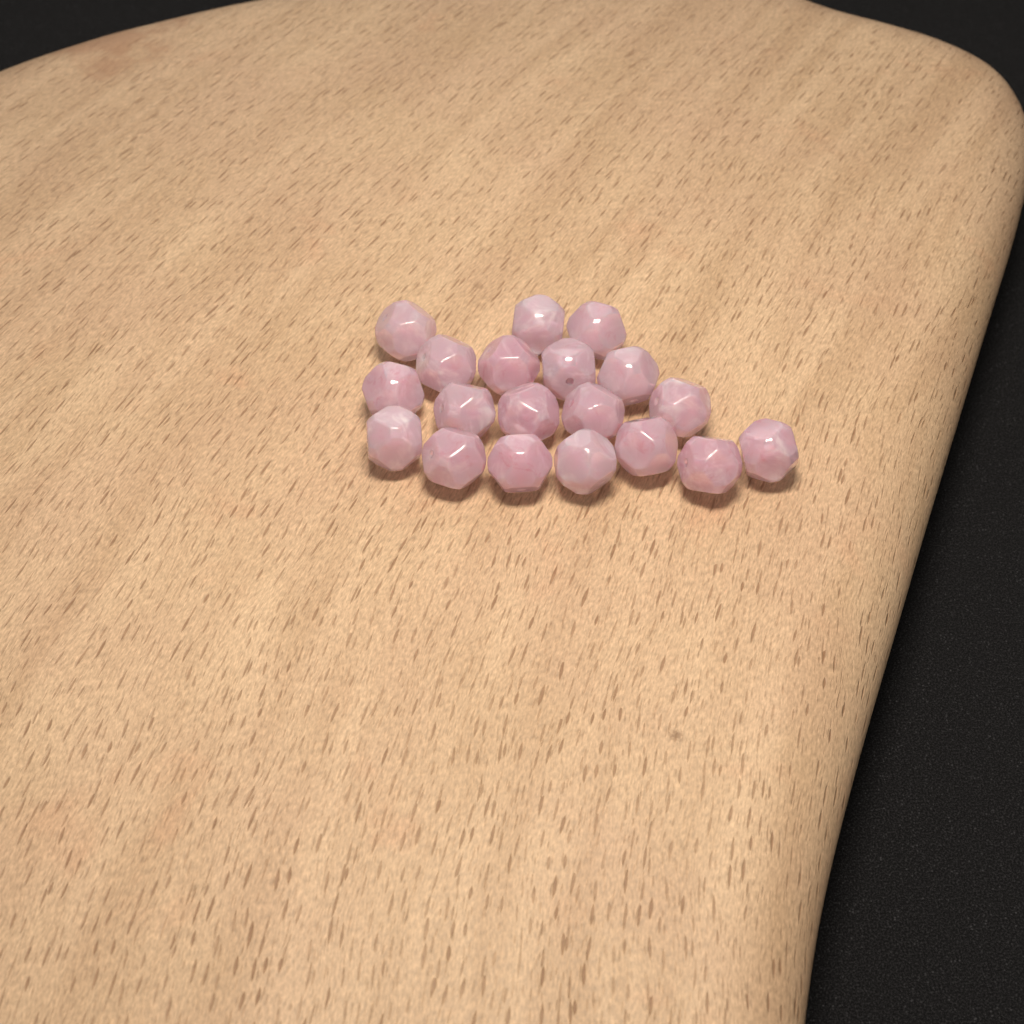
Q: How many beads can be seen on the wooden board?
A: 19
